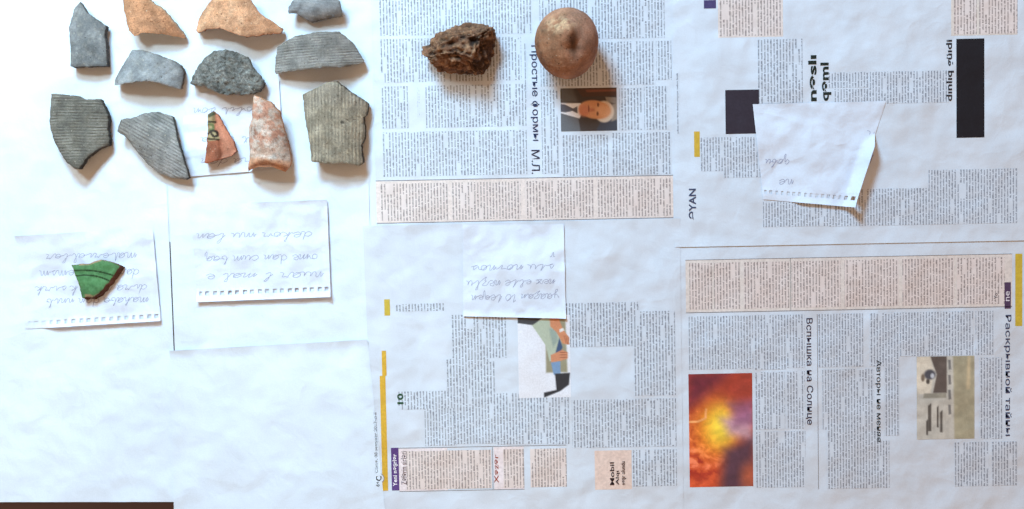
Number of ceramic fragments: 13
